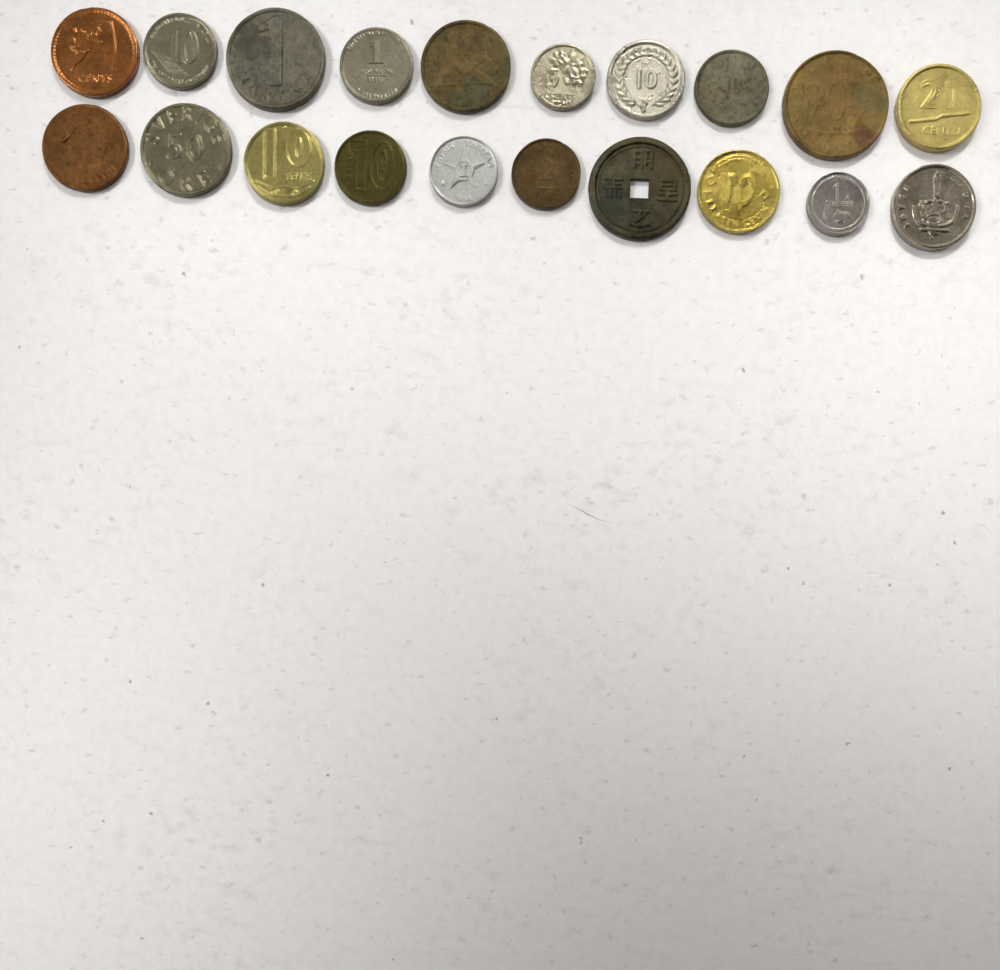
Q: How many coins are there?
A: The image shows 20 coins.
